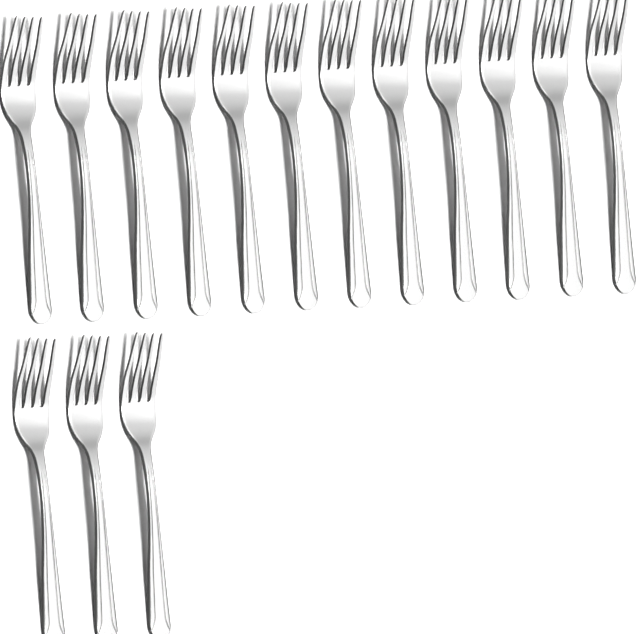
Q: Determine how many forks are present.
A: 15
